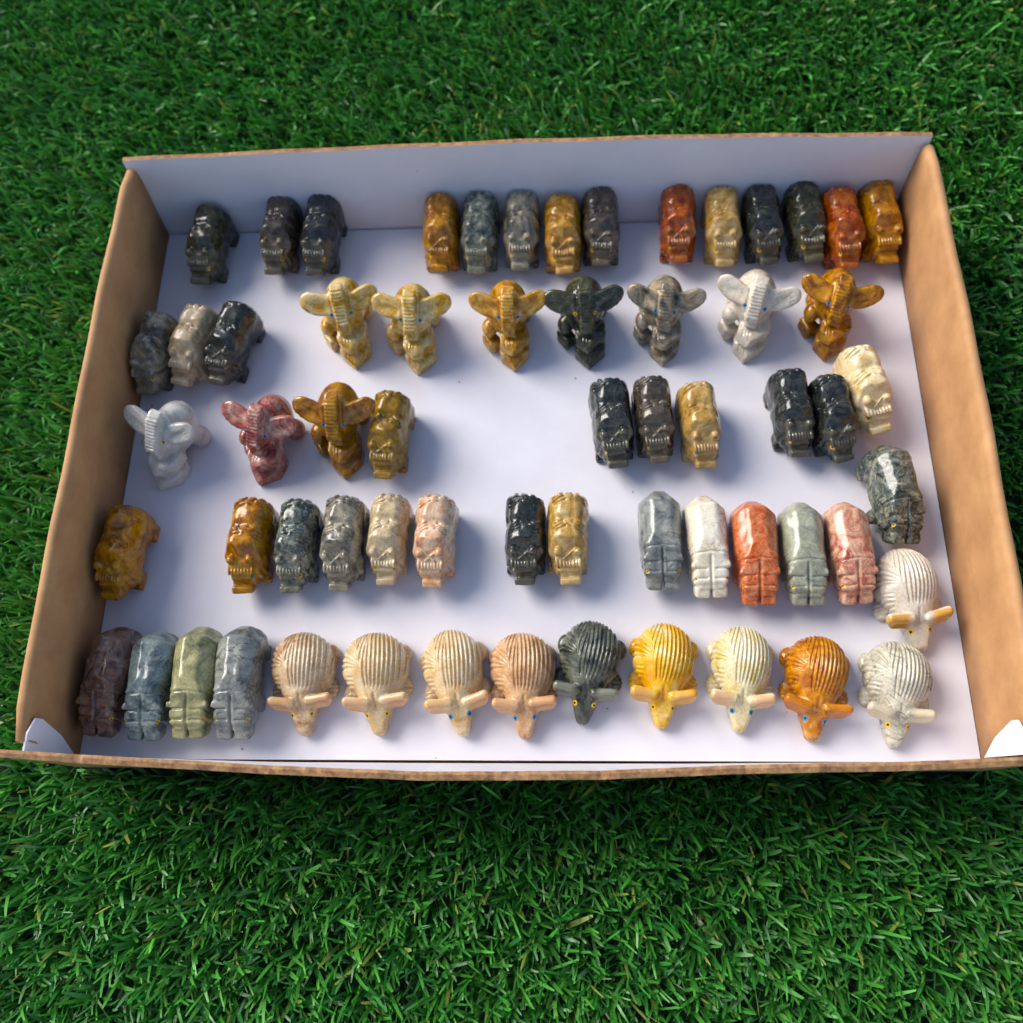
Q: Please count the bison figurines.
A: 32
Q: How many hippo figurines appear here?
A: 10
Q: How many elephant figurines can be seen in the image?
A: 10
